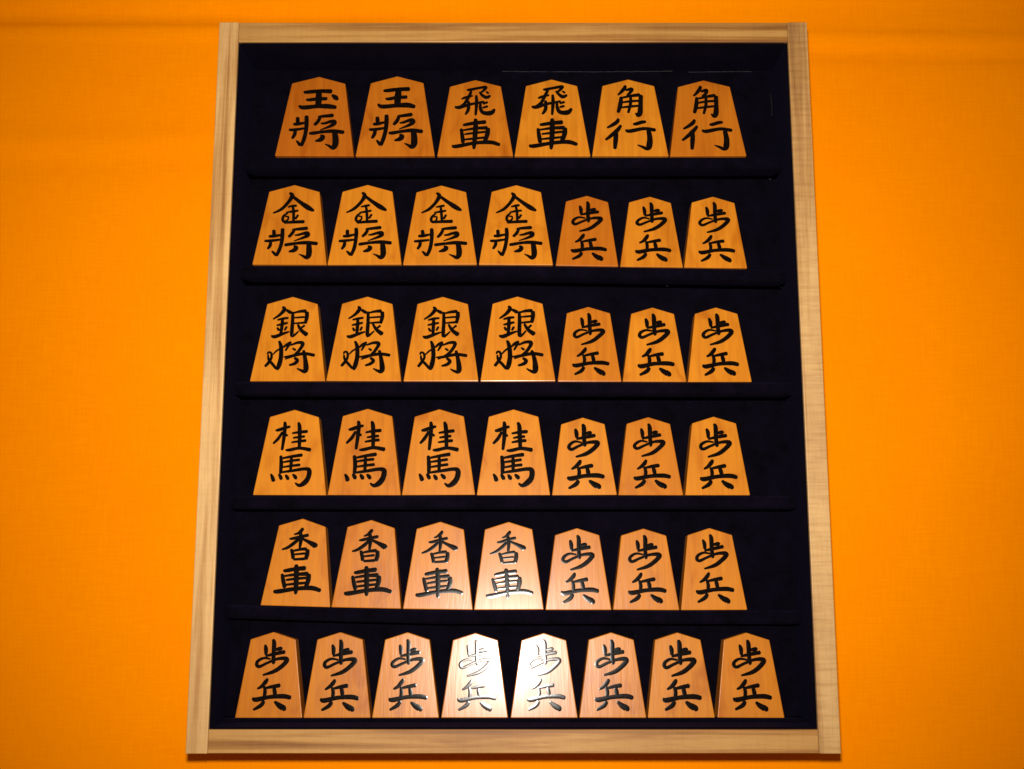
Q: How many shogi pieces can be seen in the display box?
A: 42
